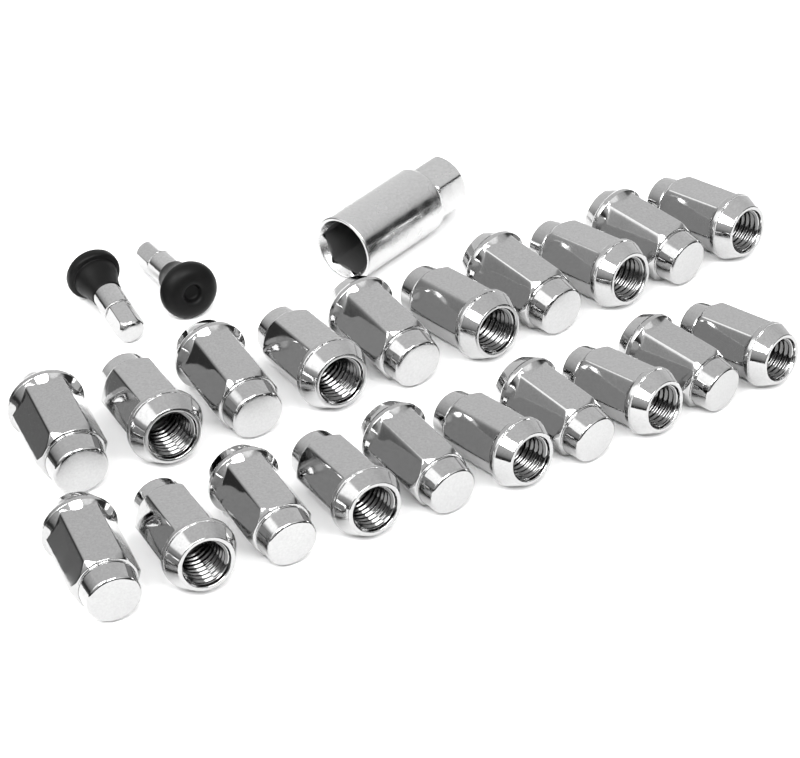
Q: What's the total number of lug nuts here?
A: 20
